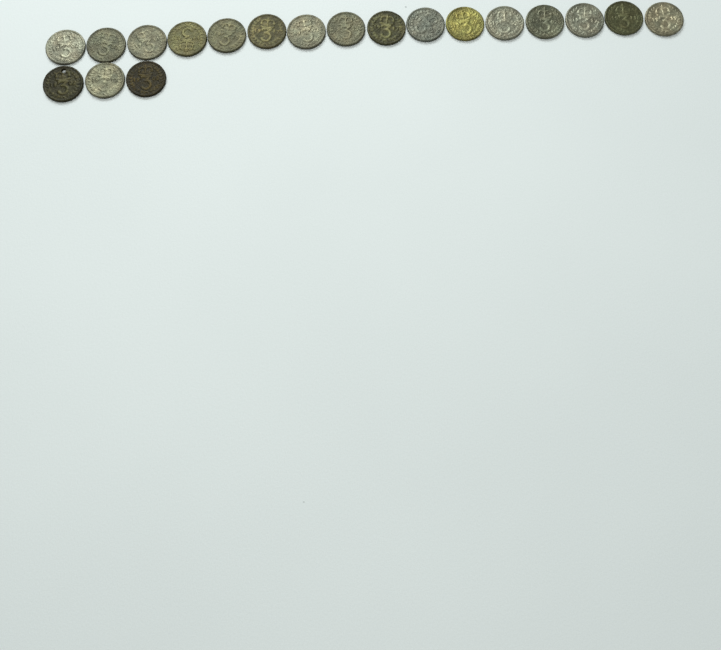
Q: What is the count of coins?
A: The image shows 19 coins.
